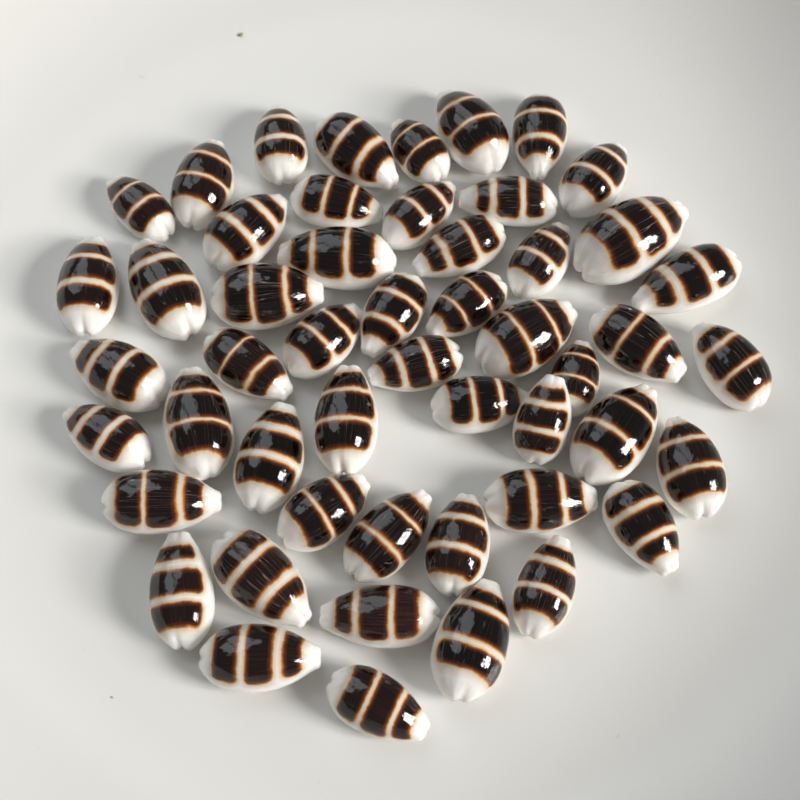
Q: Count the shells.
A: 51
